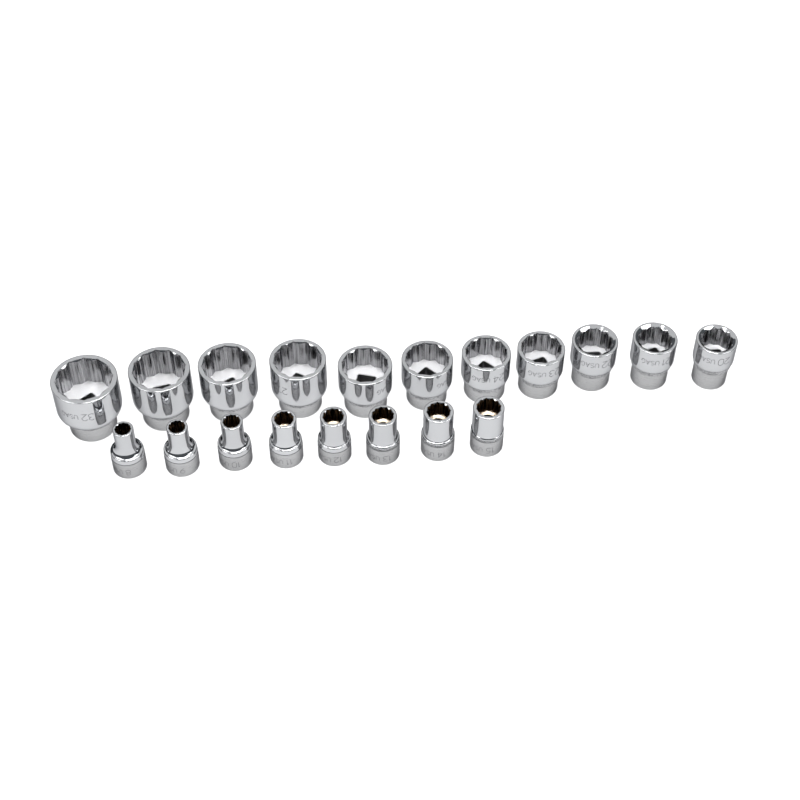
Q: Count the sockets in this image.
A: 19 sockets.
